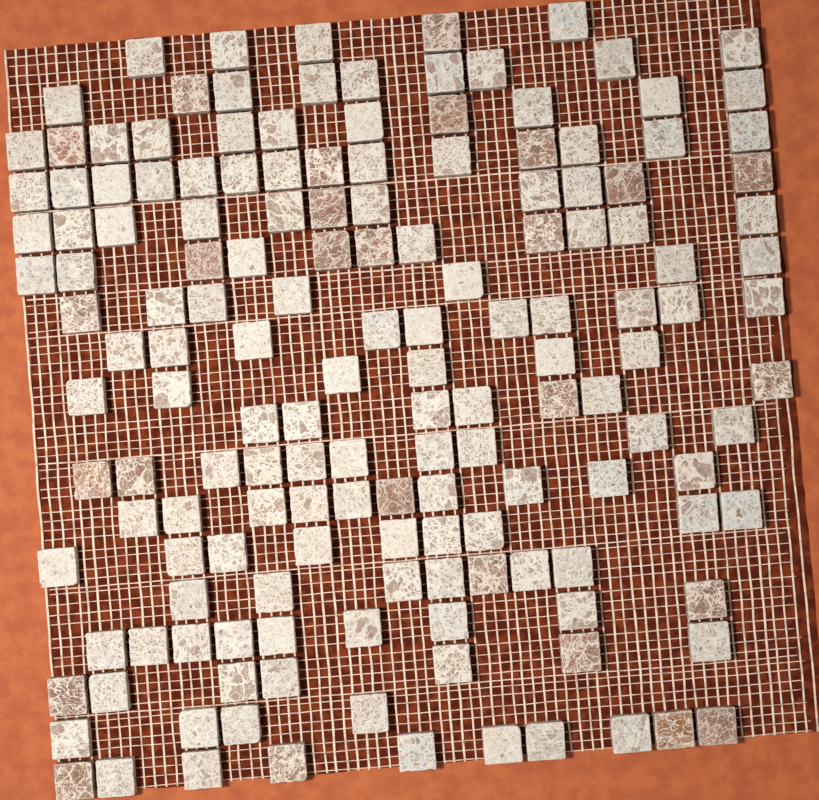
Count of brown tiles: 27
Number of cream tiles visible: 130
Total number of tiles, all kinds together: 157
